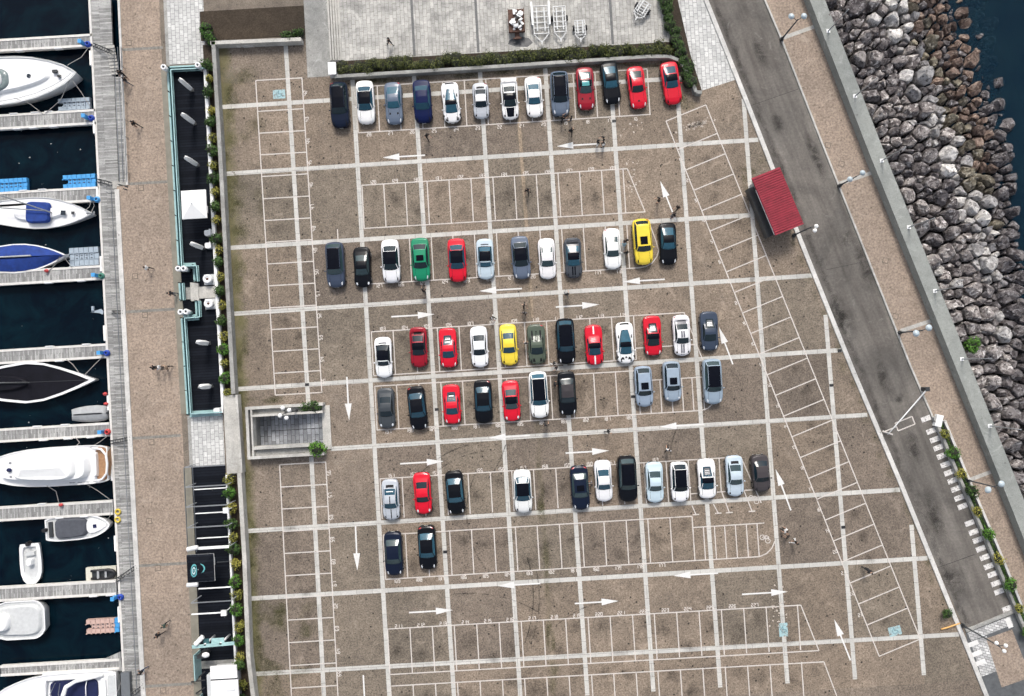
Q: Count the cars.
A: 61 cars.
